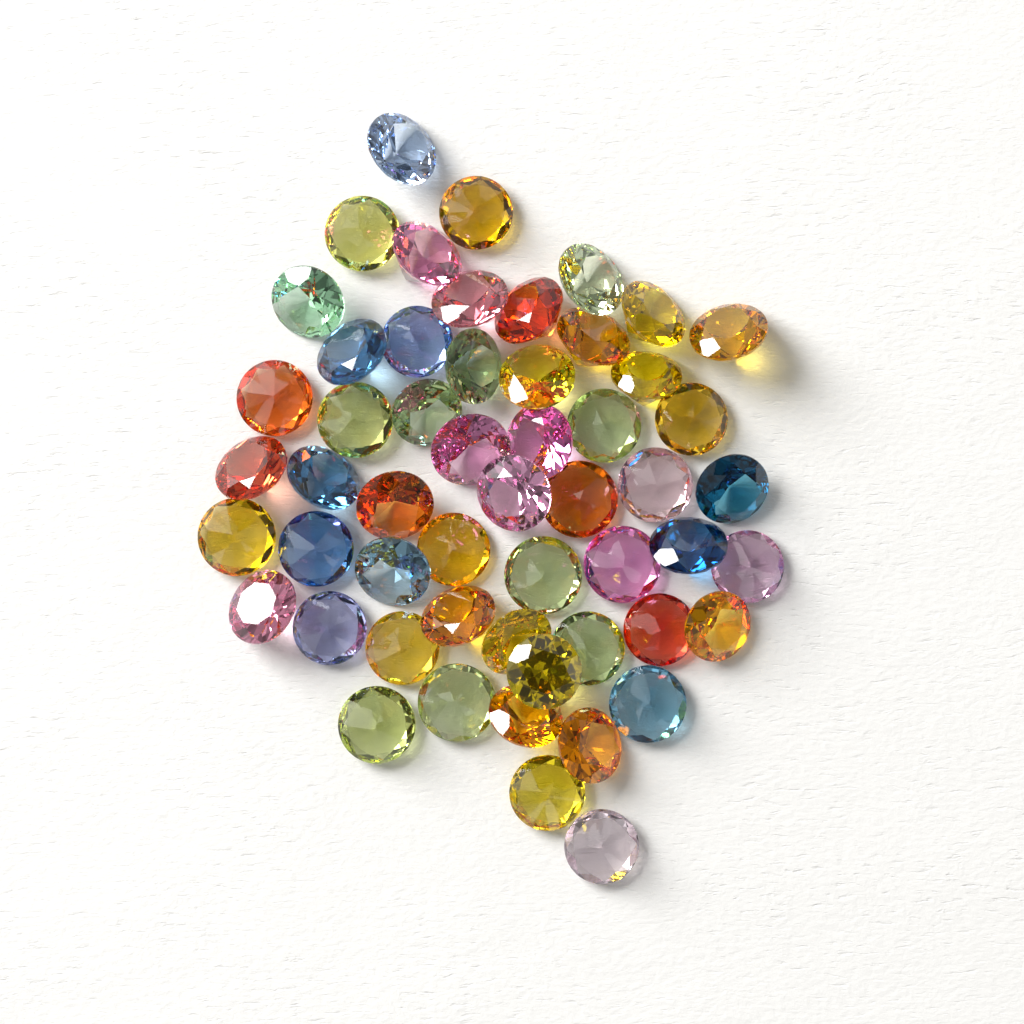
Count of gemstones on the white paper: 54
